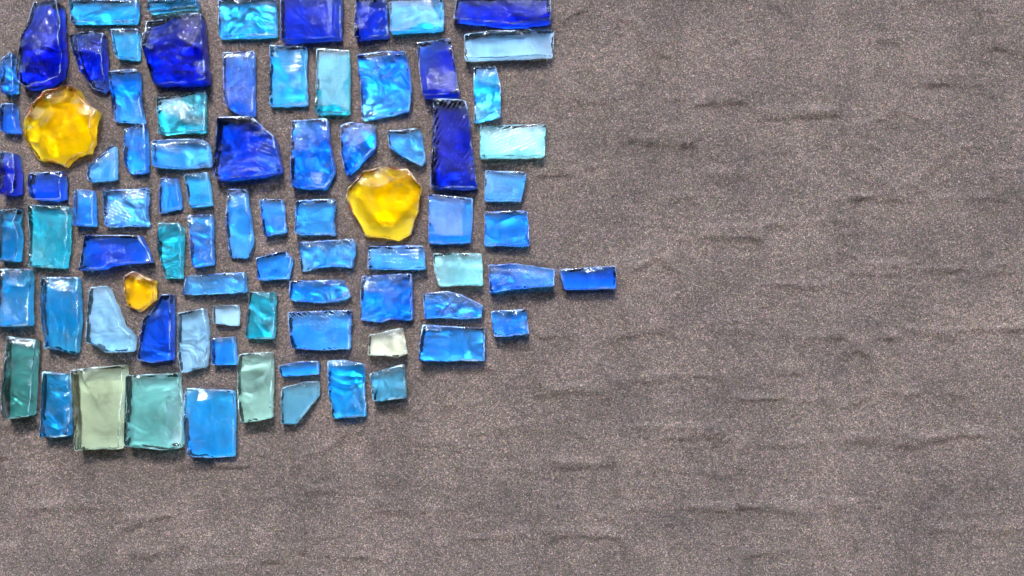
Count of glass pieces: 83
